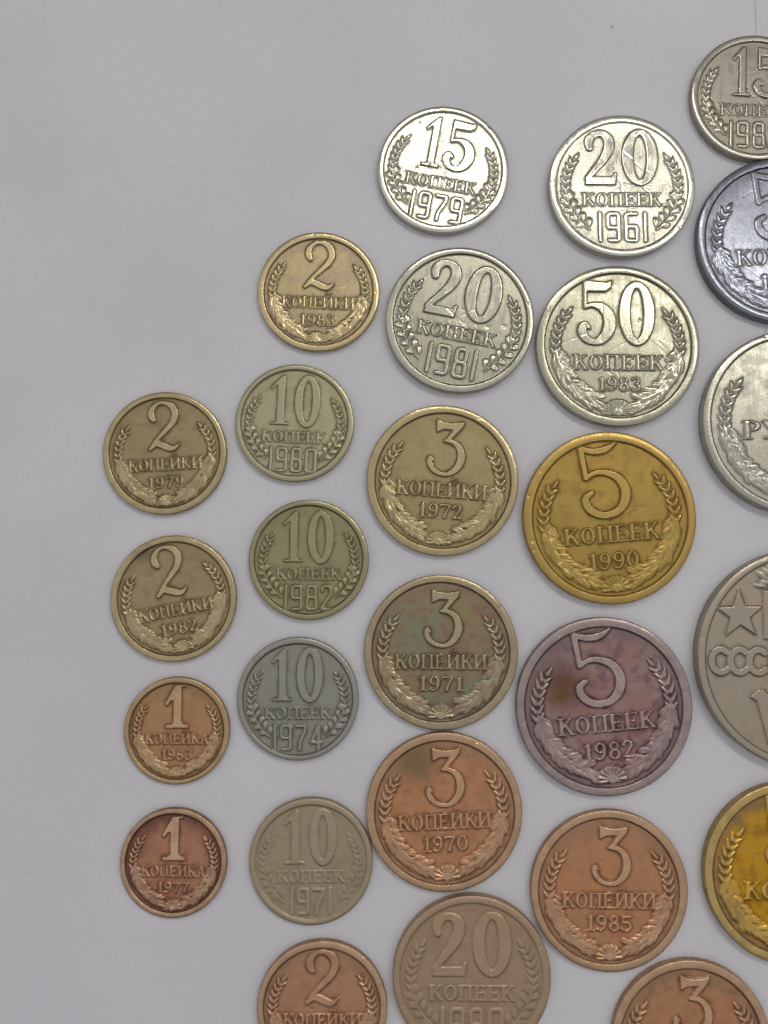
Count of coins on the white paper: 27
